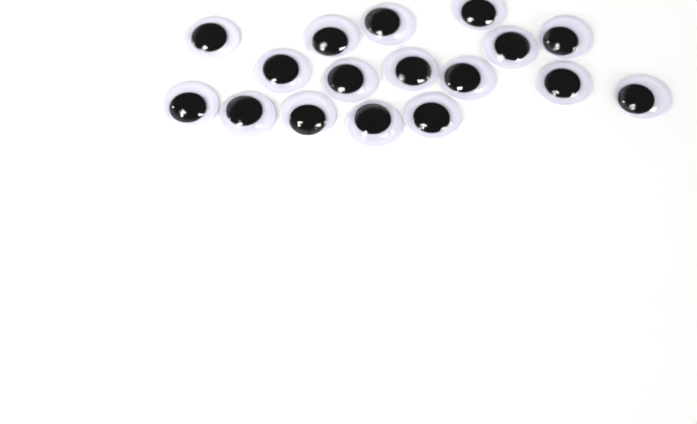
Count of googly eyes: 17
